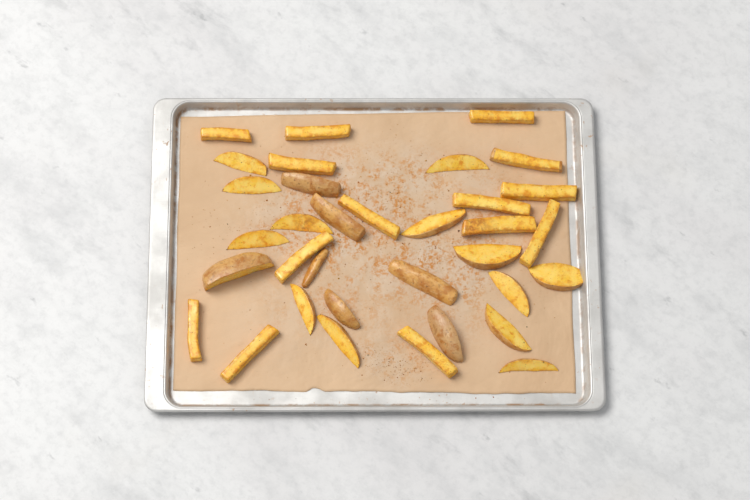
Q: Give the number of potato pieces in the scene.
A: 34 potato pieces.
